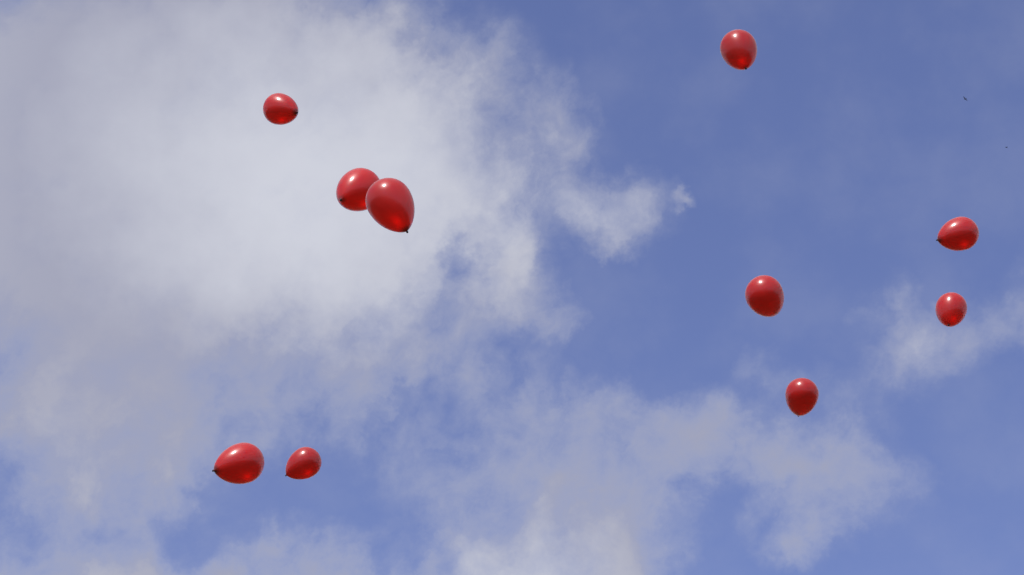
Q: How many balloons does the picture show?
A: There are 10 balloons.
